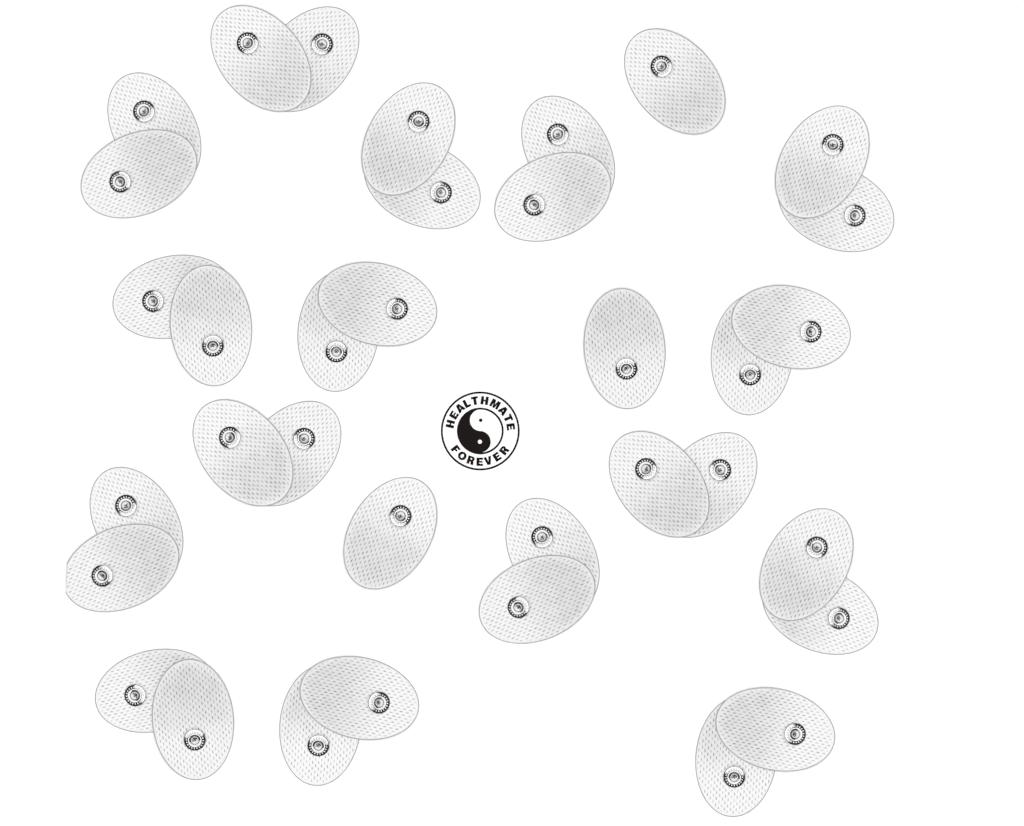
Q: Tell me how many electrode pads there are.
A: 35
